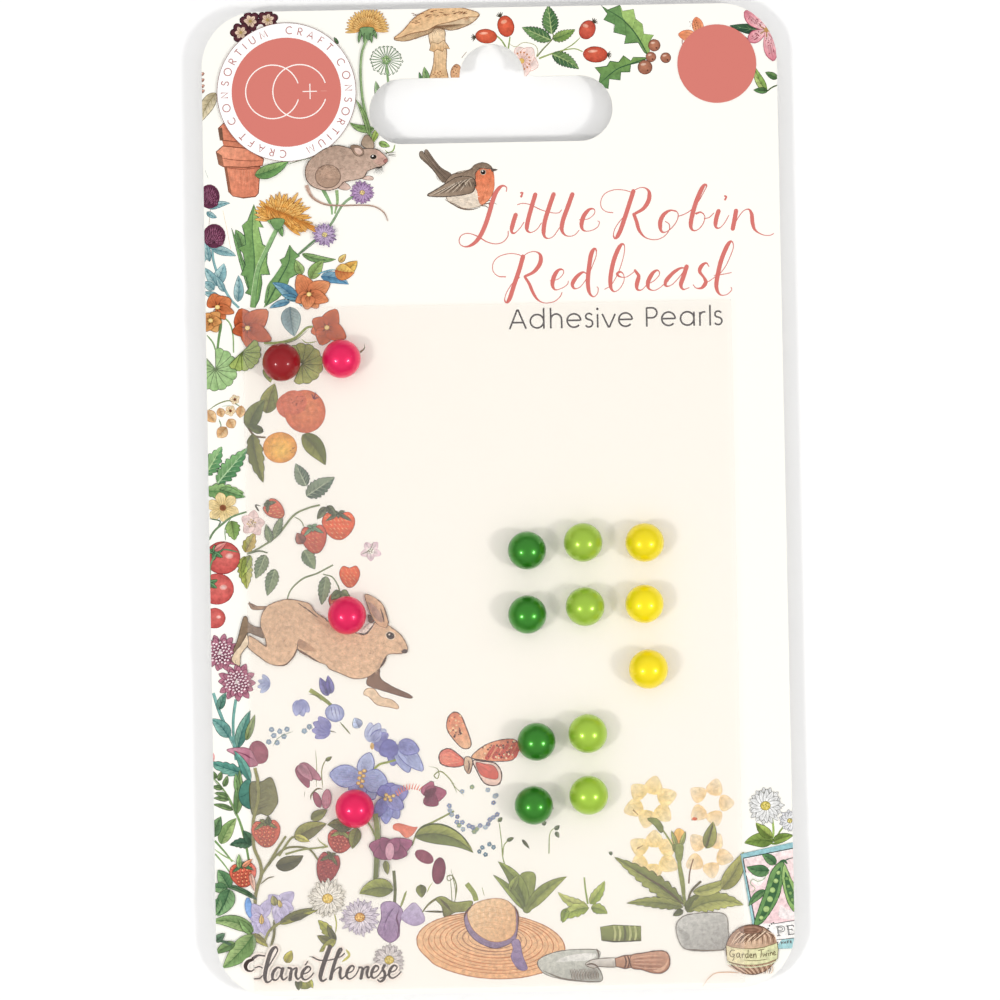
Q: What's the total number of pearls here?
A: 15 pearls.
